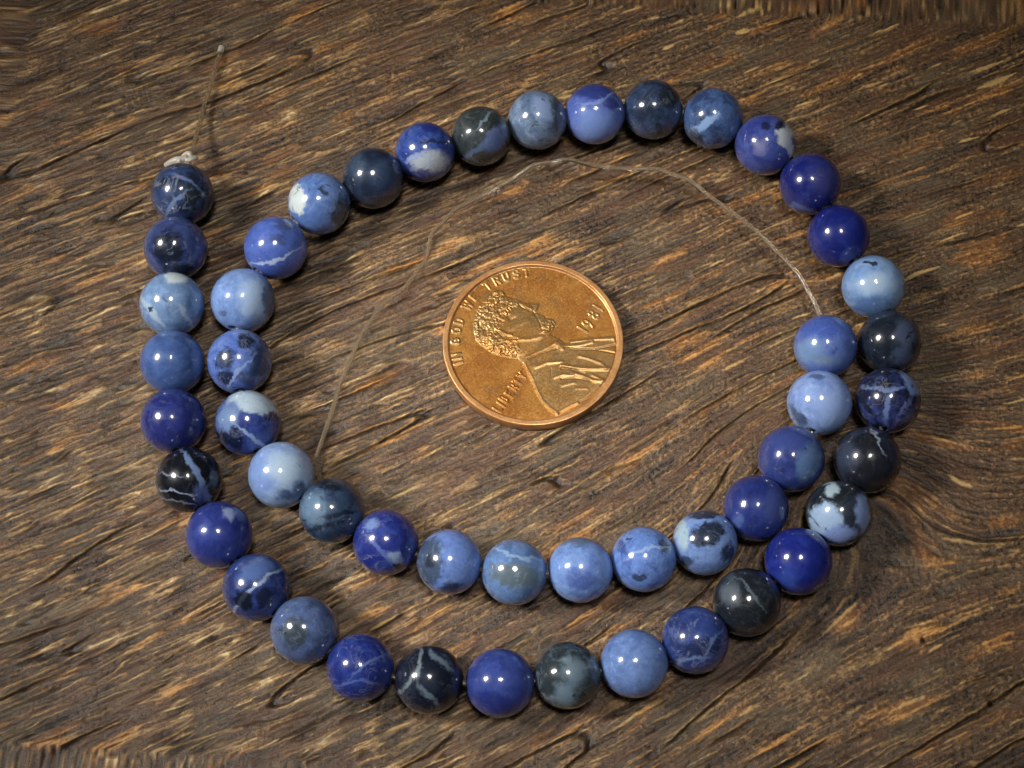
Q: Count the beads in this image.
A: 49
